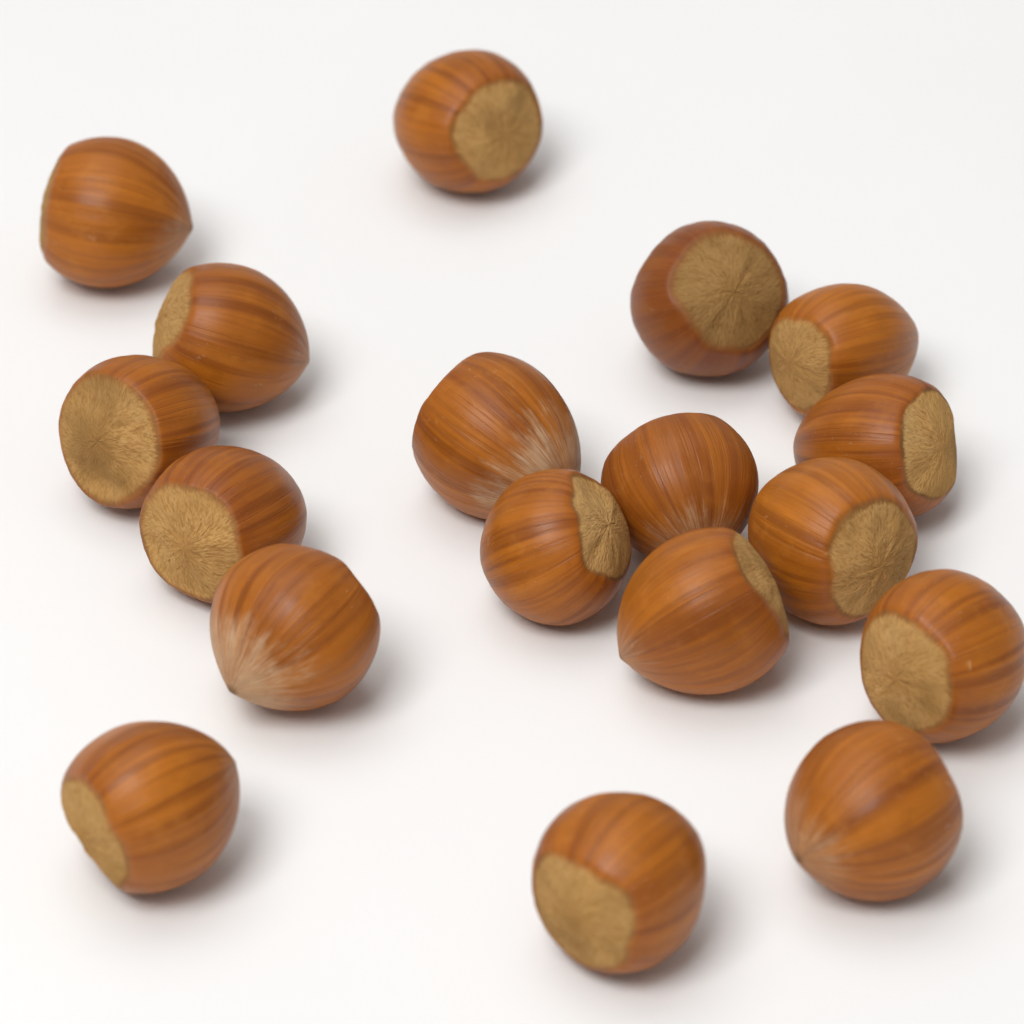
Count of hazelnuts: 18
